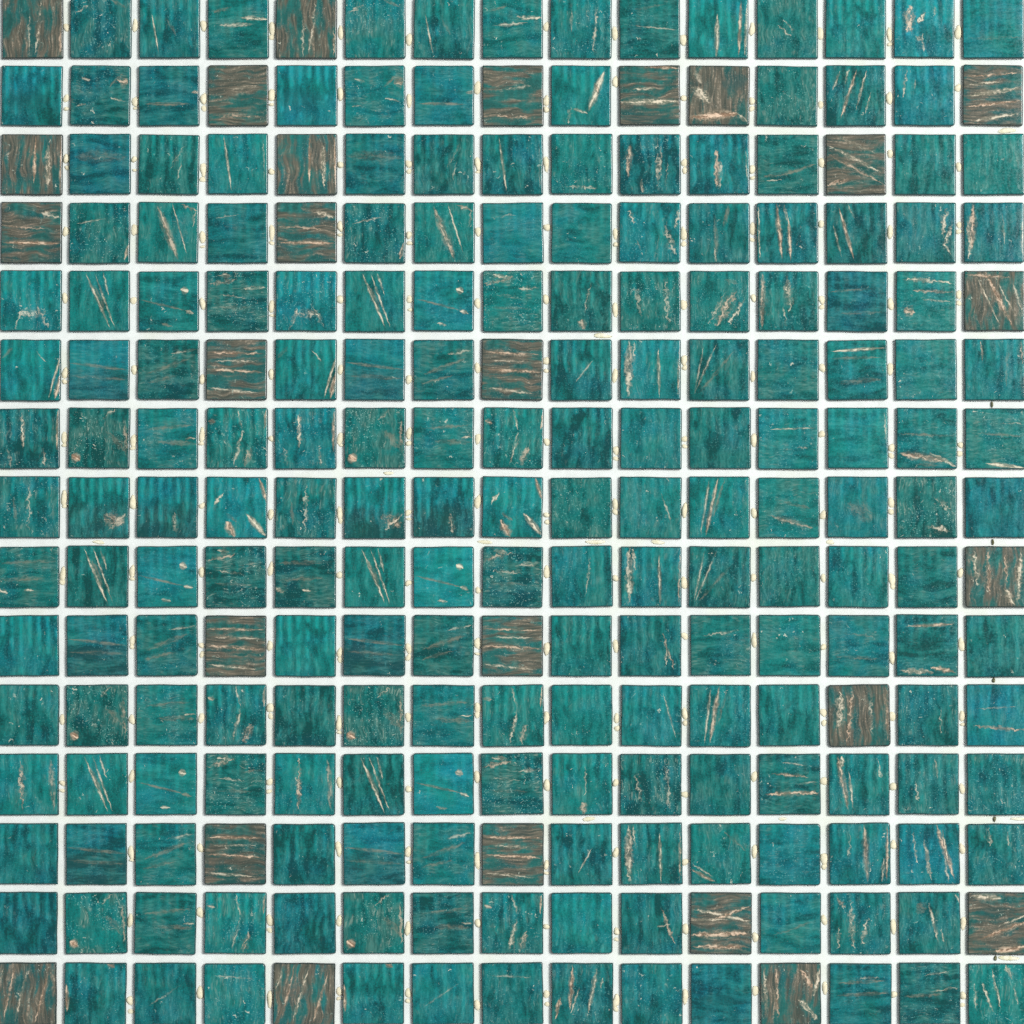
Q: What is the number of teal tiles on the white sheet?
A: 199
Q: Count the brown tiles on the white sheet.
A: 26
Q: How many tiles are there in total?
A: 225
